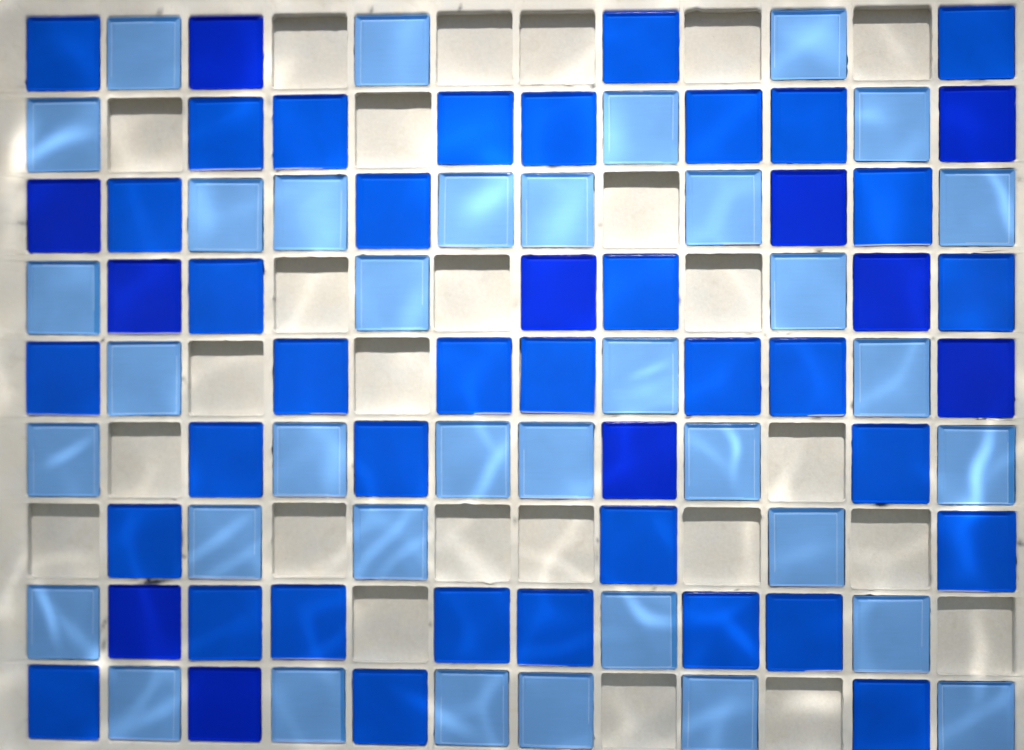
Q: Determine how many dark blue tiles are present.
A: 11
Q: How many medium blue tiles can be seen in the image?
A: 36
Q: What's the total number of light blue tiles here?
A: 36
